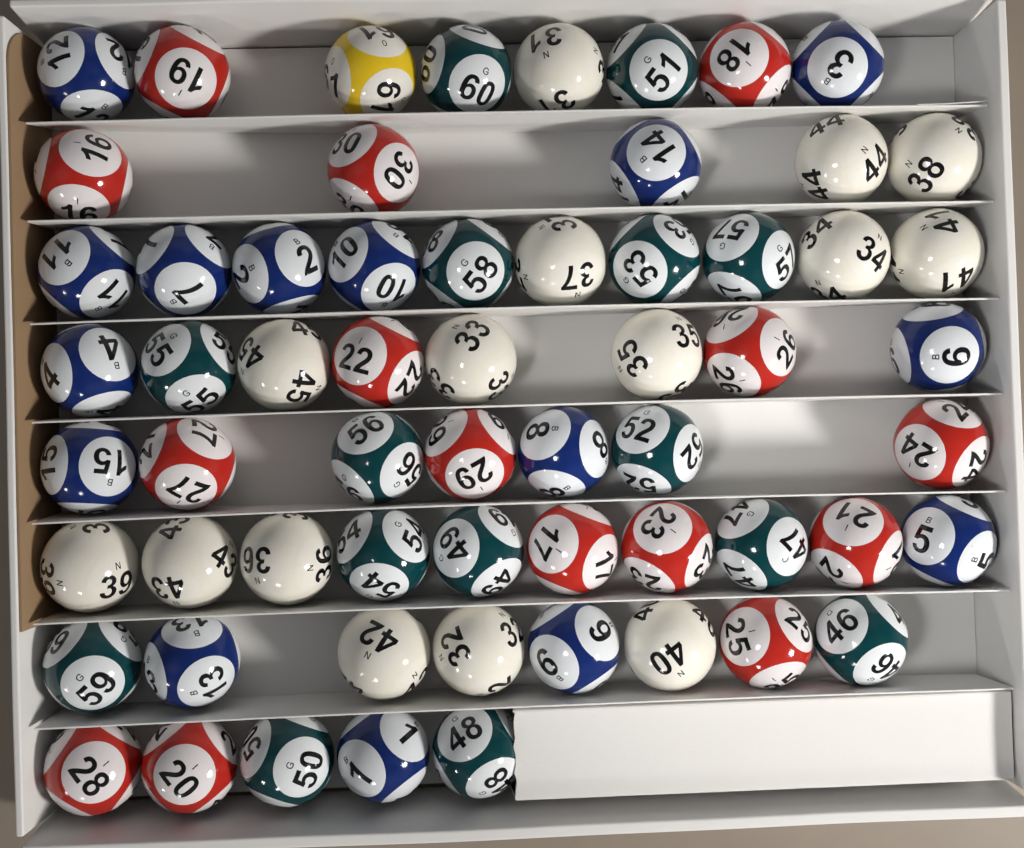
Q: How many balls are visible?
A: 61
